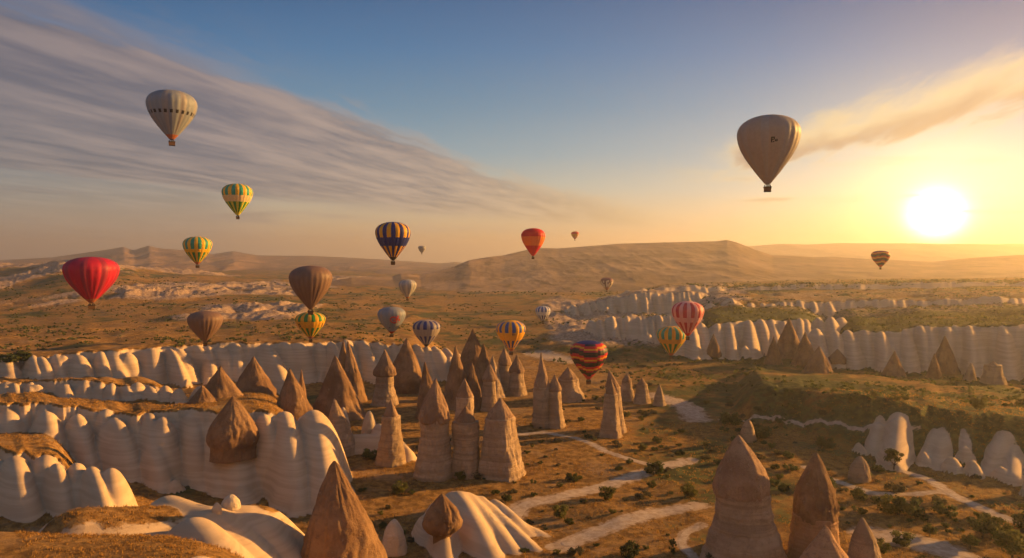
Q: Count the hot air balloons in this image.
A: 22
